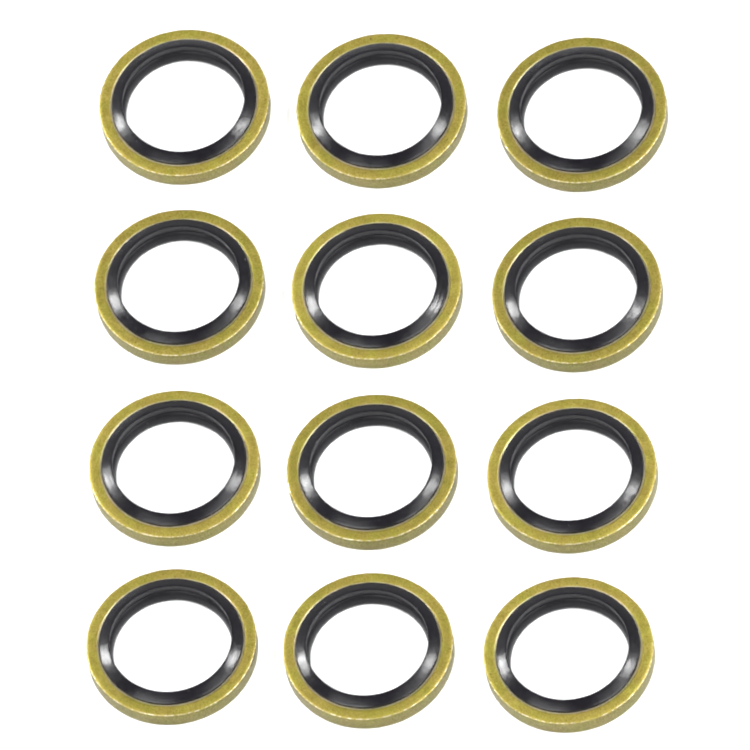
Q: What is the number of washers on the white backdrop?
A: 12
